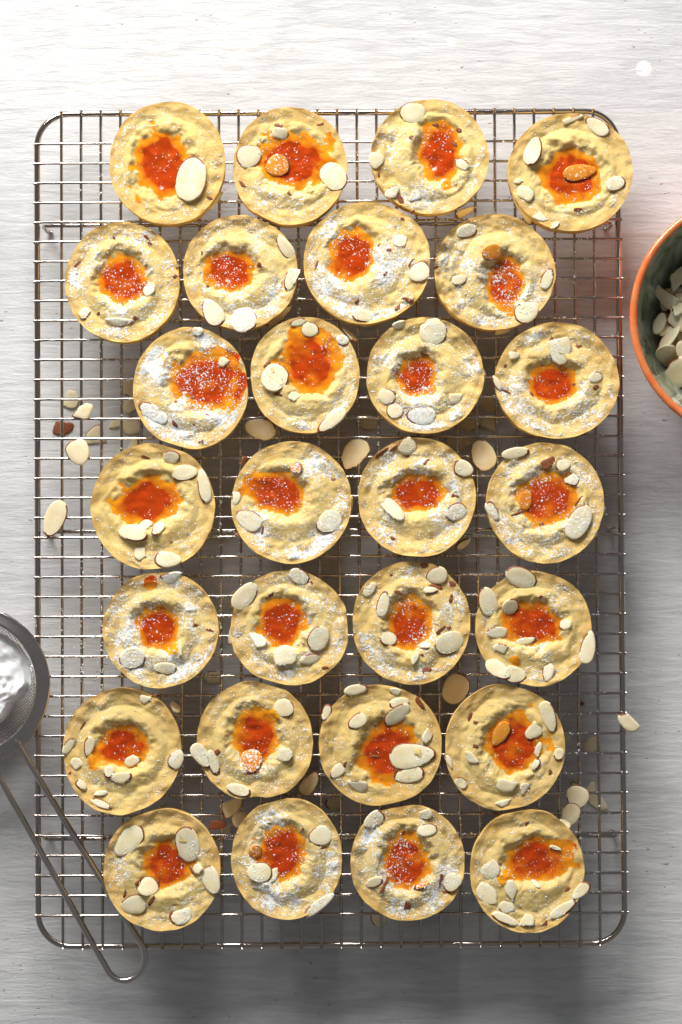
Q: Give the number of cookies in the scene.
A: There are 28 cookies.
